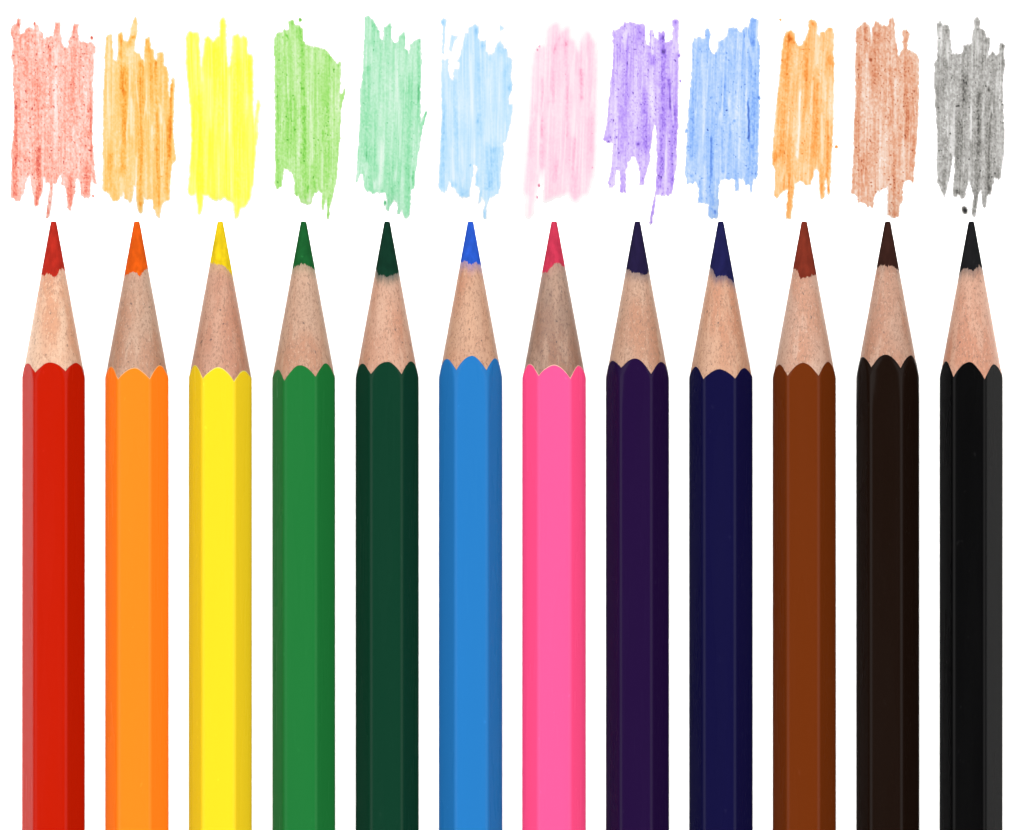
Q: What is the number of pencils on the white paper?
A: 12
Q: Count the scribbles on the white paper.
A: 12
